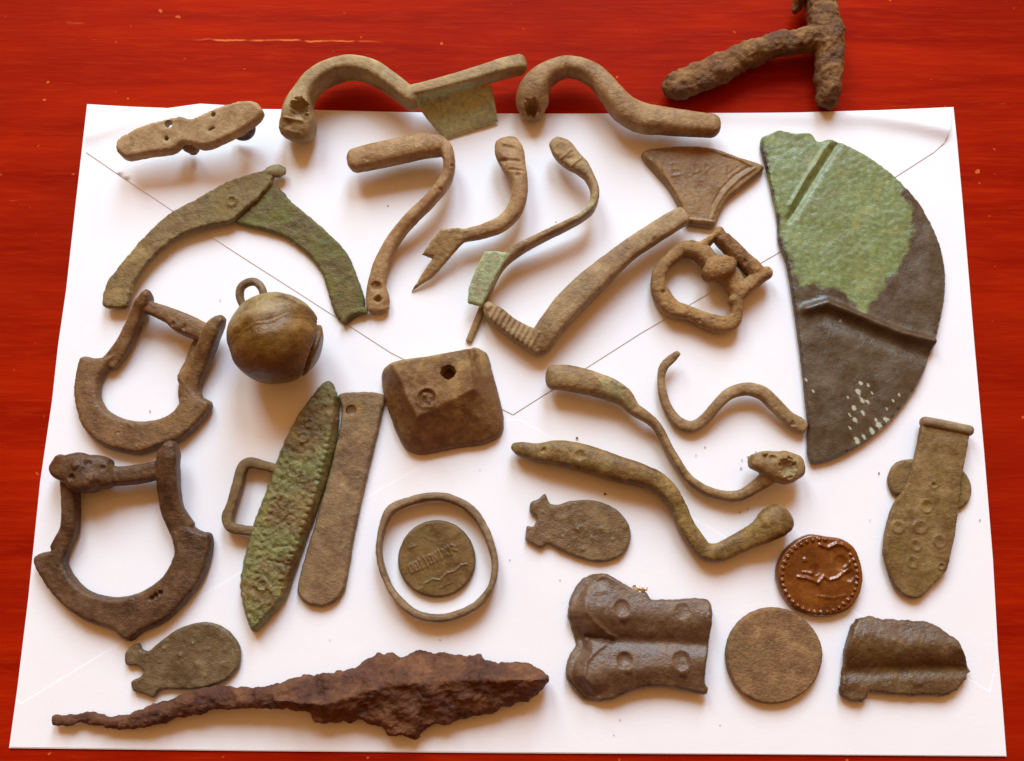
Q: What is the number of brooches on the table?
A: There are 9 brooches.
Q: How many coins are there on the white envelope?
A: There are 3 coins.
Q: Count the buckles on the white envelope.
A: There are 3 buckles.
